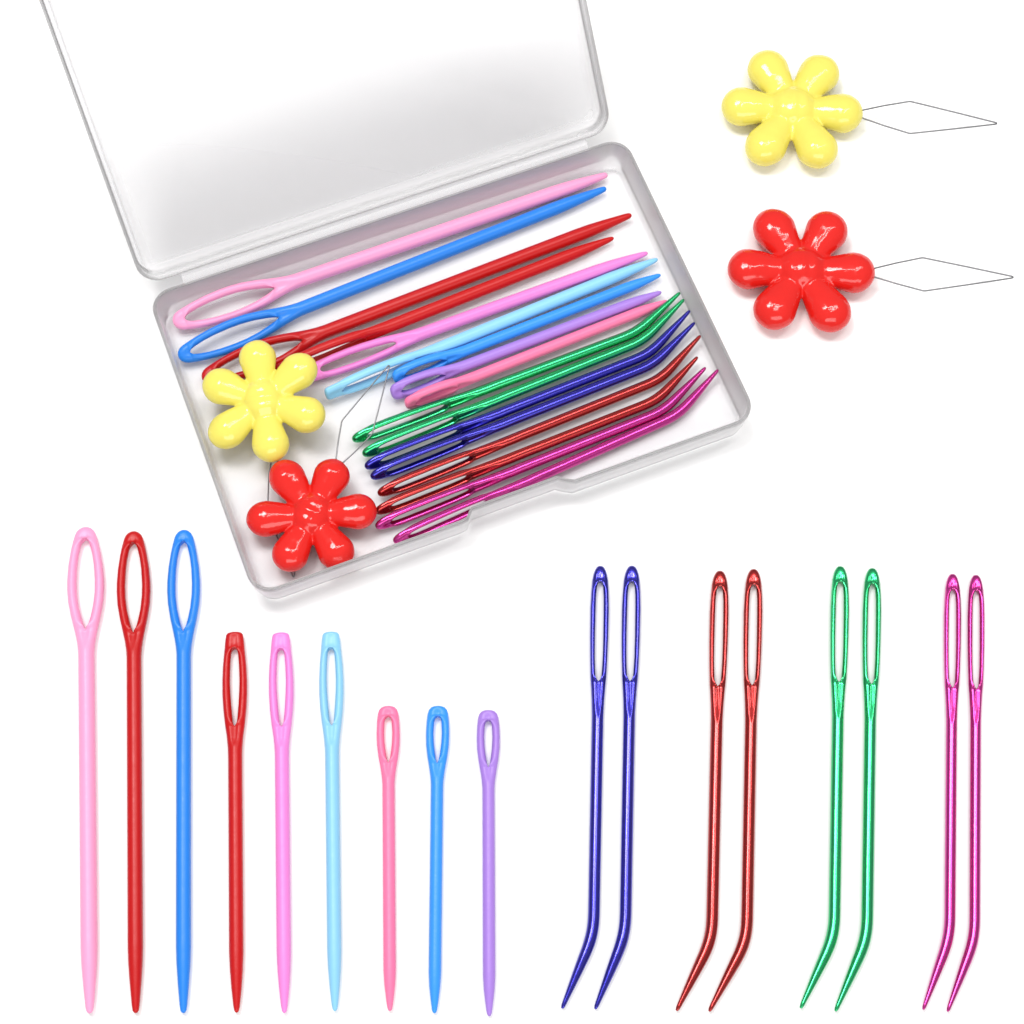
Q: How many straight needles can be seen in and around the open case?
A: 18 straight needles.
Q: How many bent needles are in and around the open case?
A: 16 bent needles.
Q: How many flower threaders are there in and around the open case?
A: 4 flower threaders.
